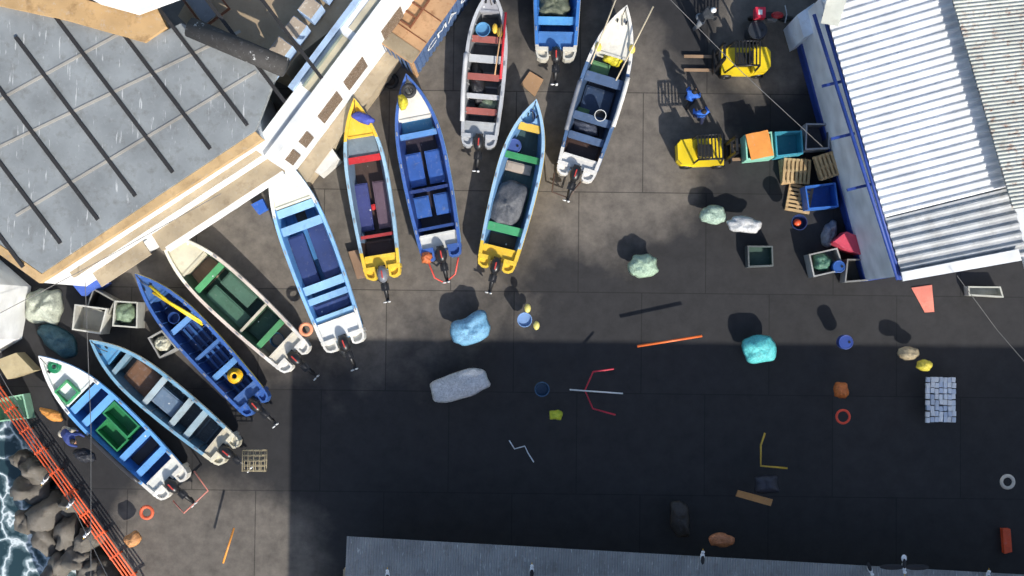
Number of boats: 11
